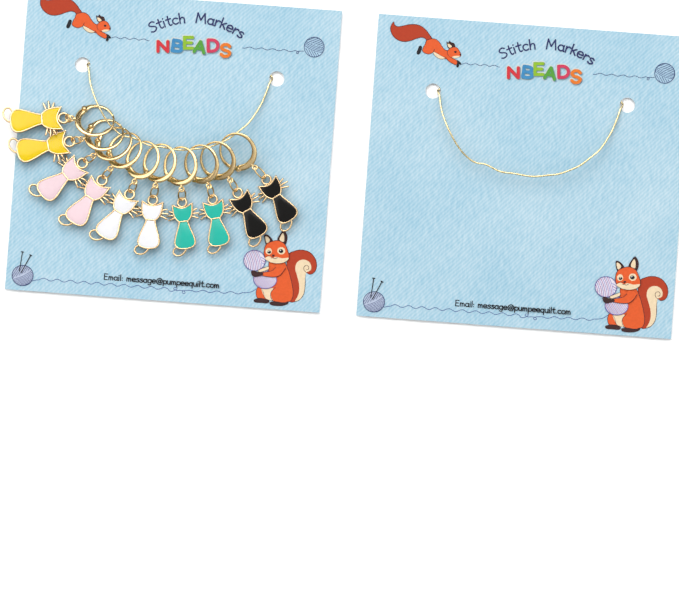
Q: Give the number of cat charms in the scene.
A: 10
